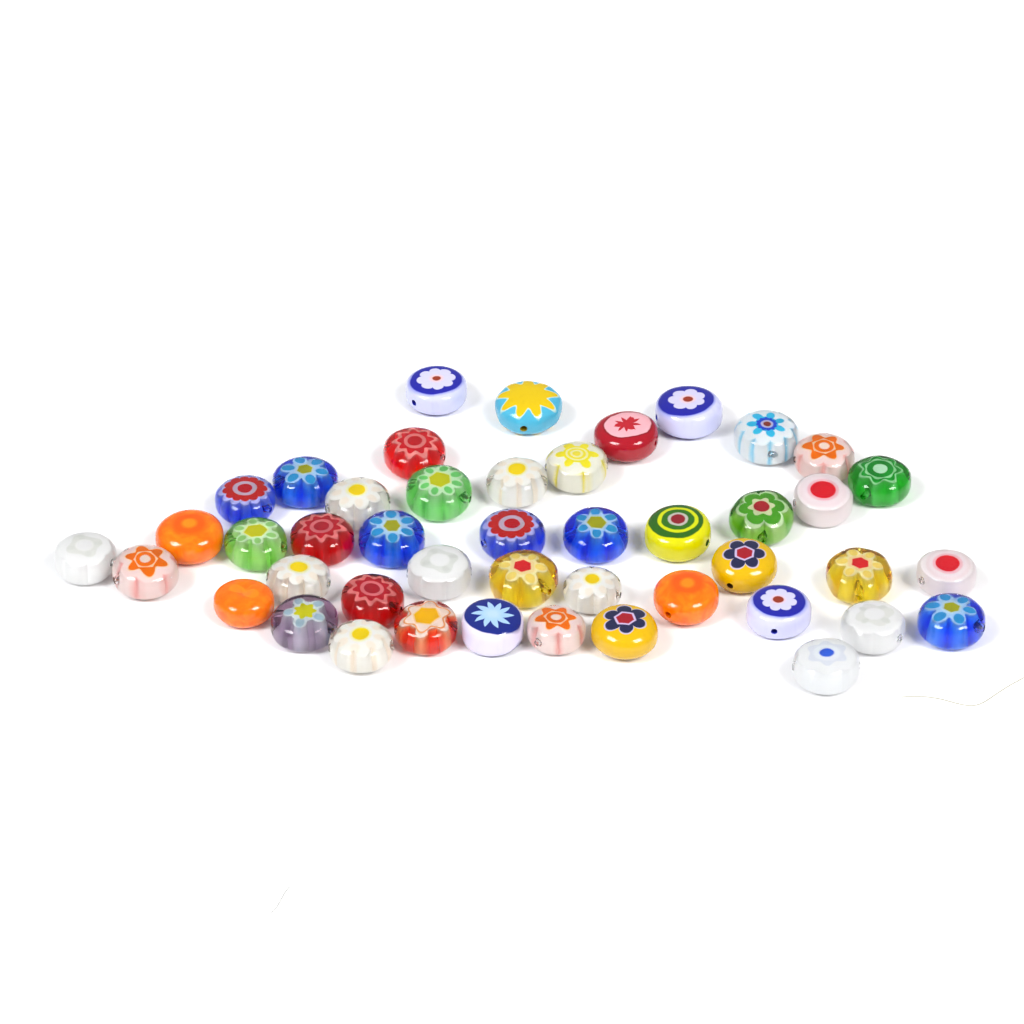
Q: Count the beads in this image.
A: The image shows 45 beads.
